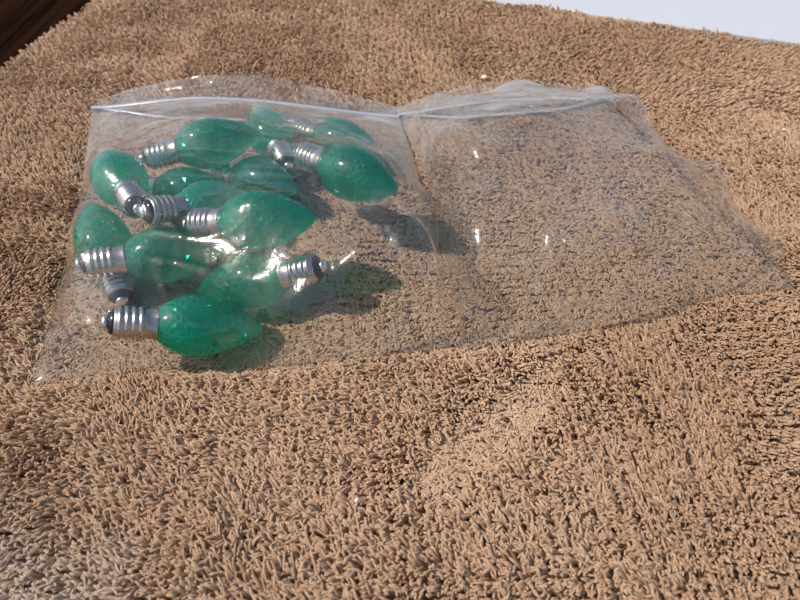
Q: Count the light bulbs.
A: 13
